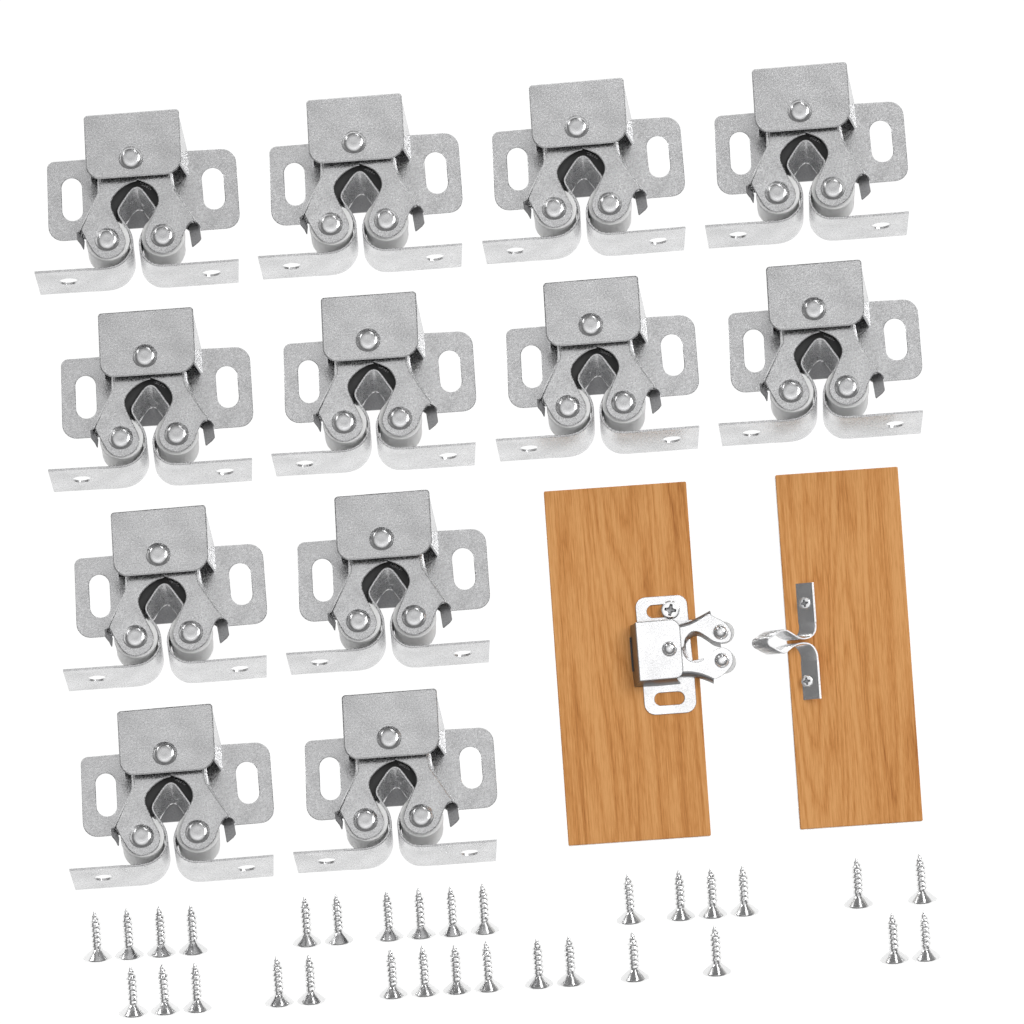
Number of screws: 34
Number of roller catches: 13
